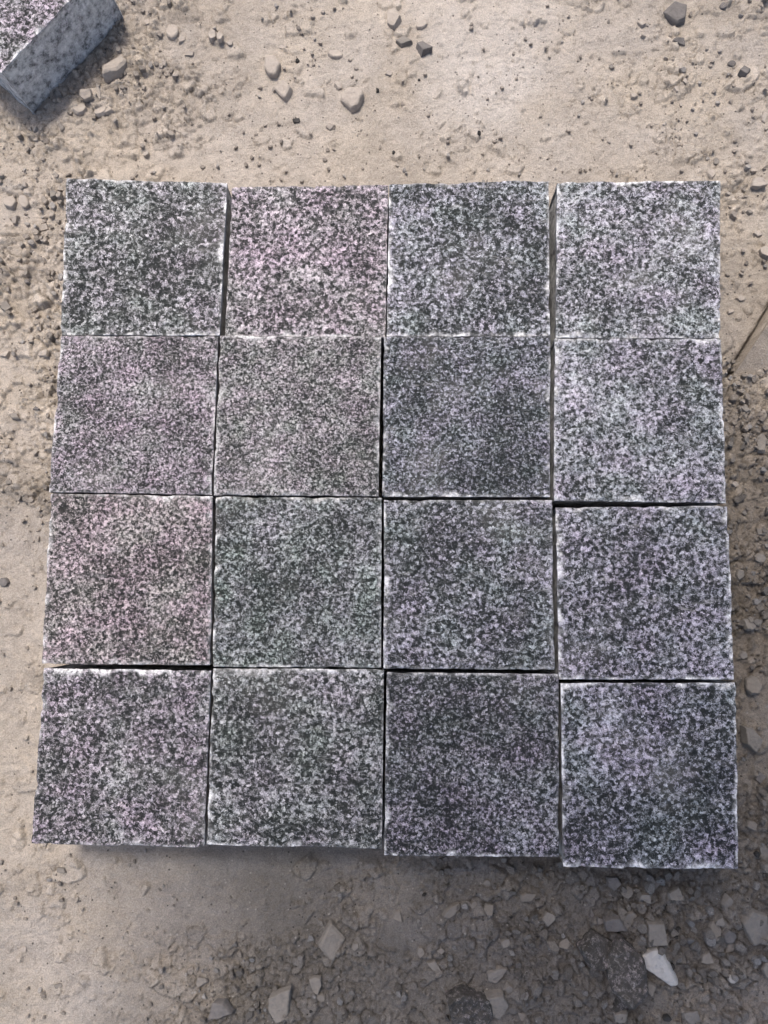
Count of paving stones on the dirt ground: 17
